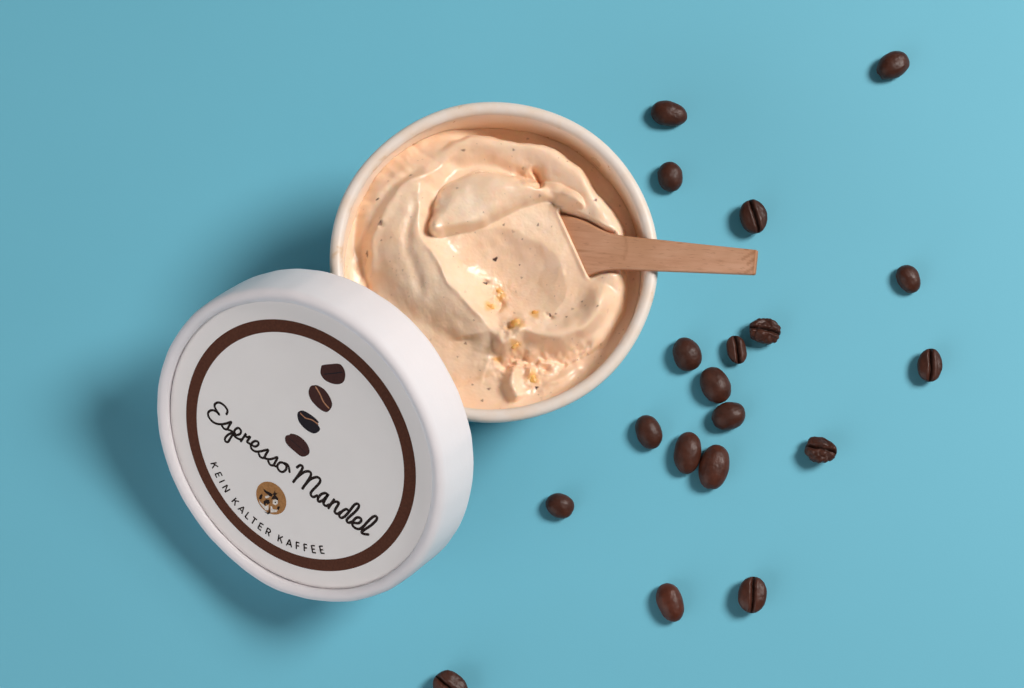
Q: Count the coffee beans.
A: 19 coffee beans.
